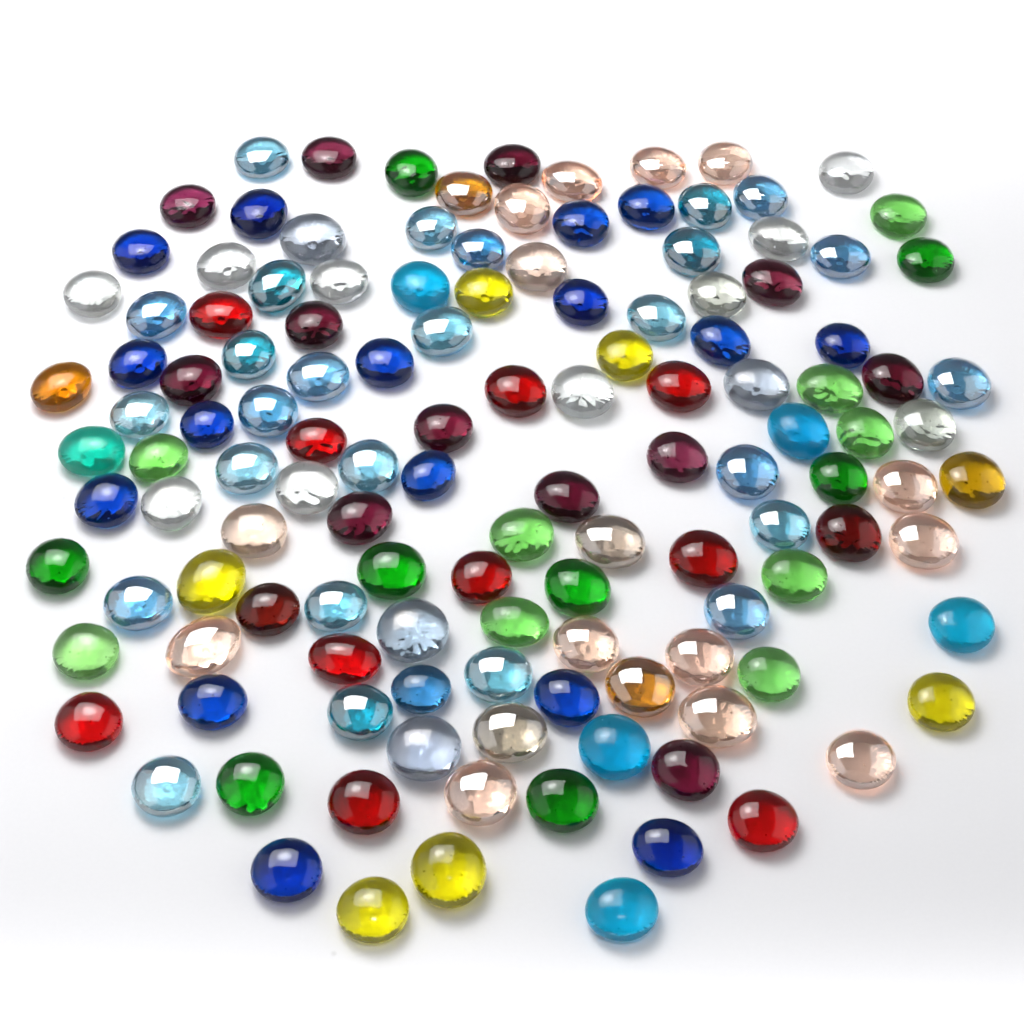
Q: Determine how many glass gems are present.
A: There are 130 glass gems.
